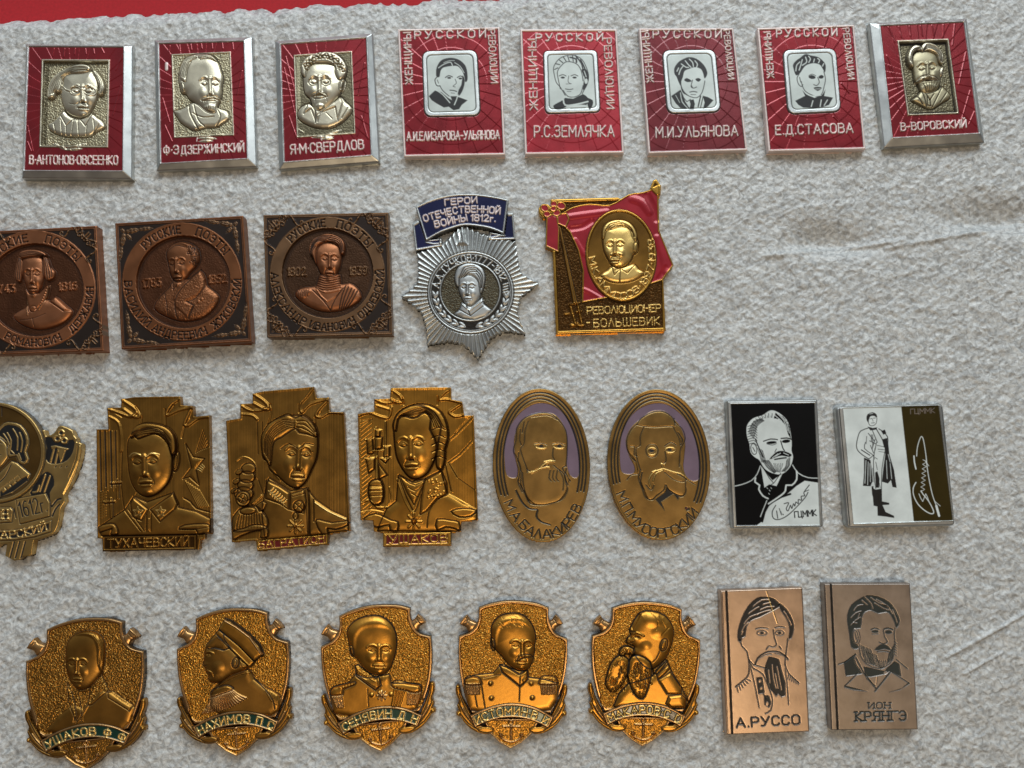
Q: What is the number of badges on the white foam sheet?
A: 28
